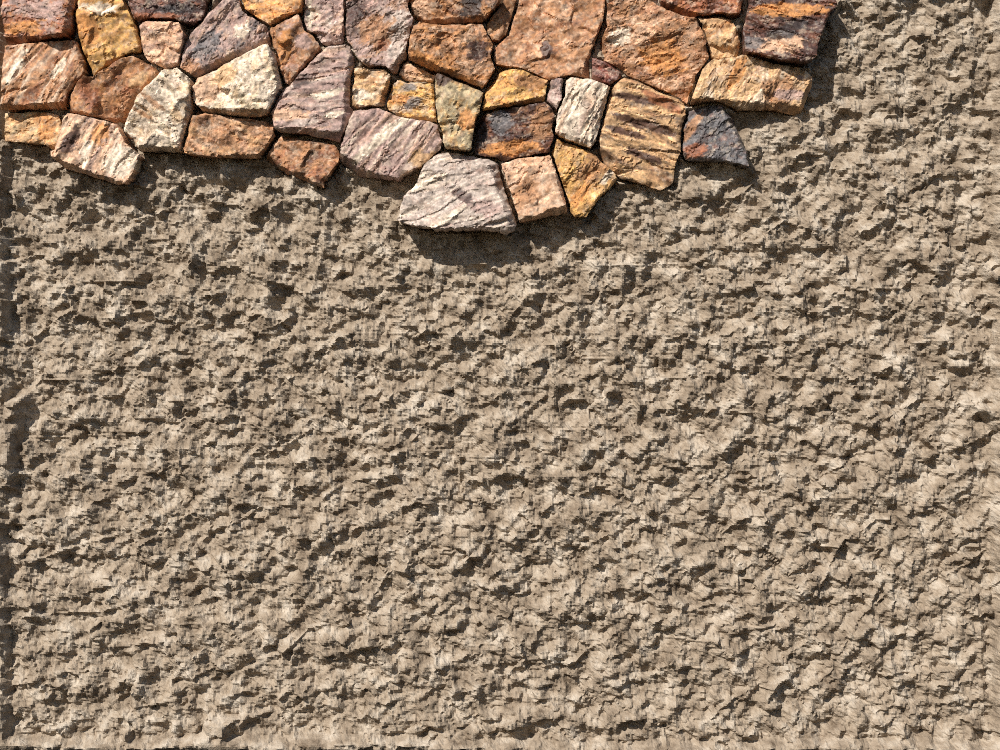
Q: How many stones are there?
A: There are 42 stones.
